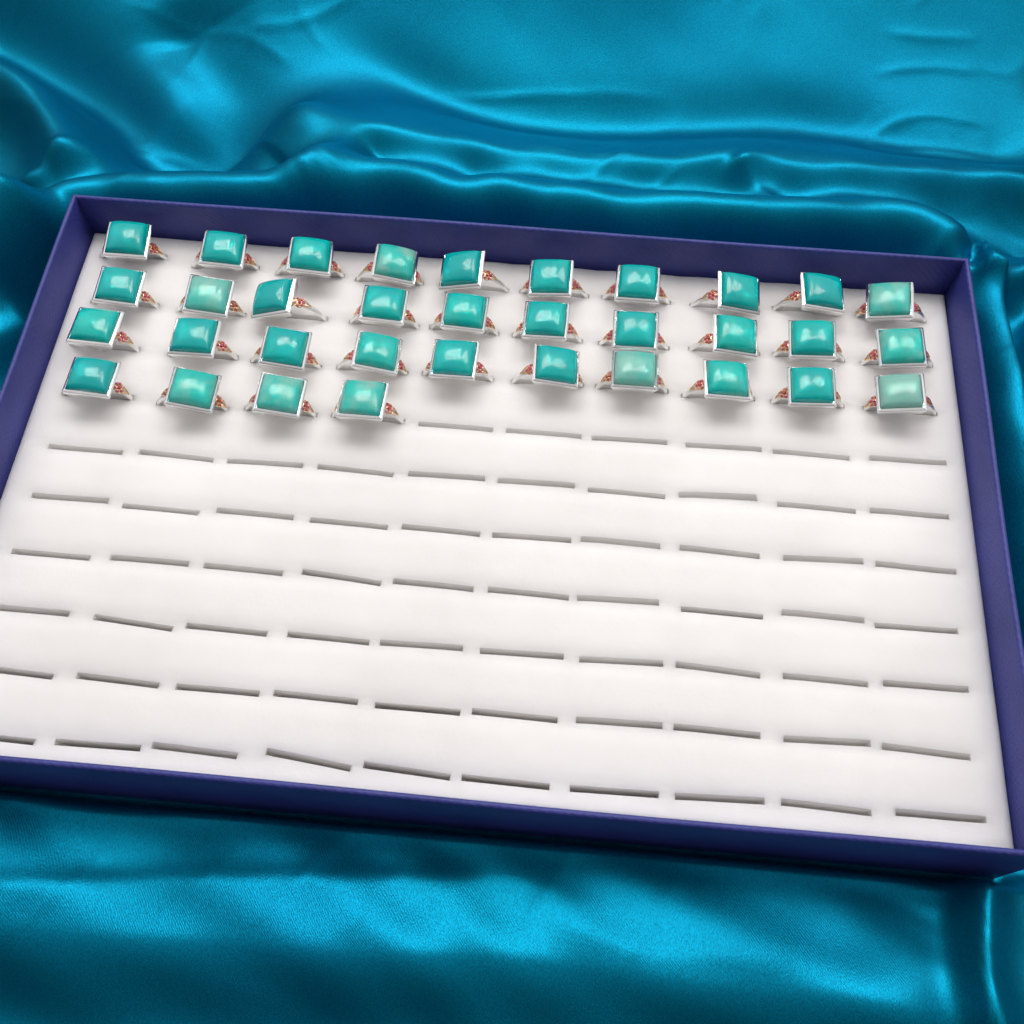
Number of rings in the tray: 34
